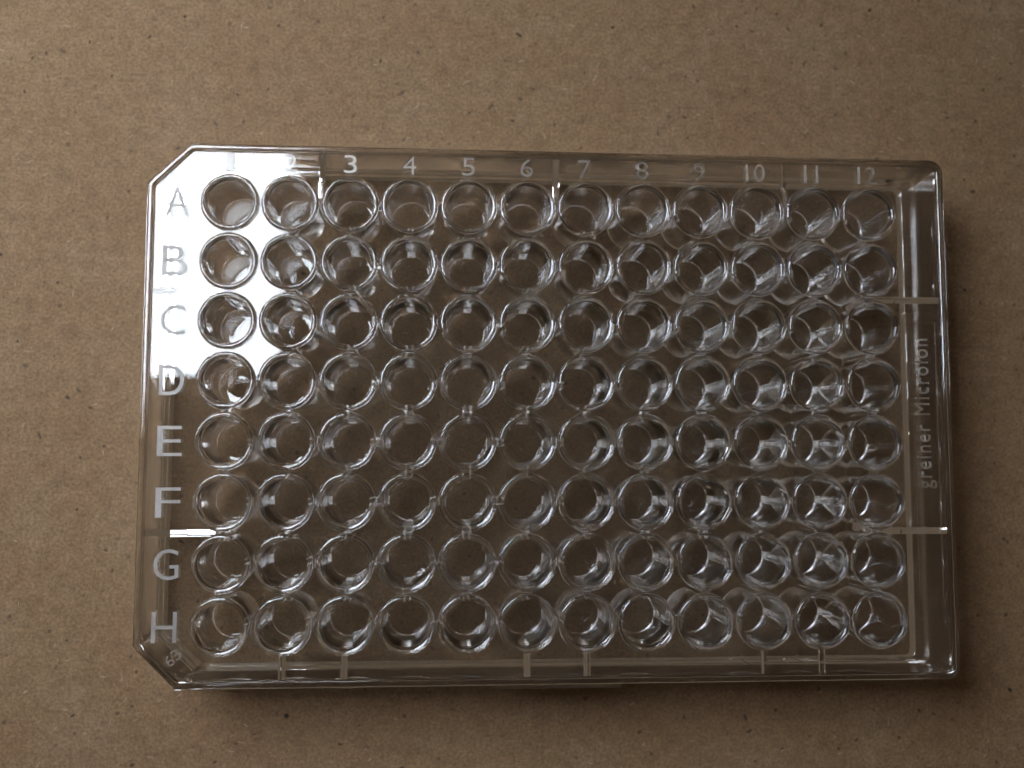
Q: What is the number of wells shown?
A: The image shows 96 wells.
